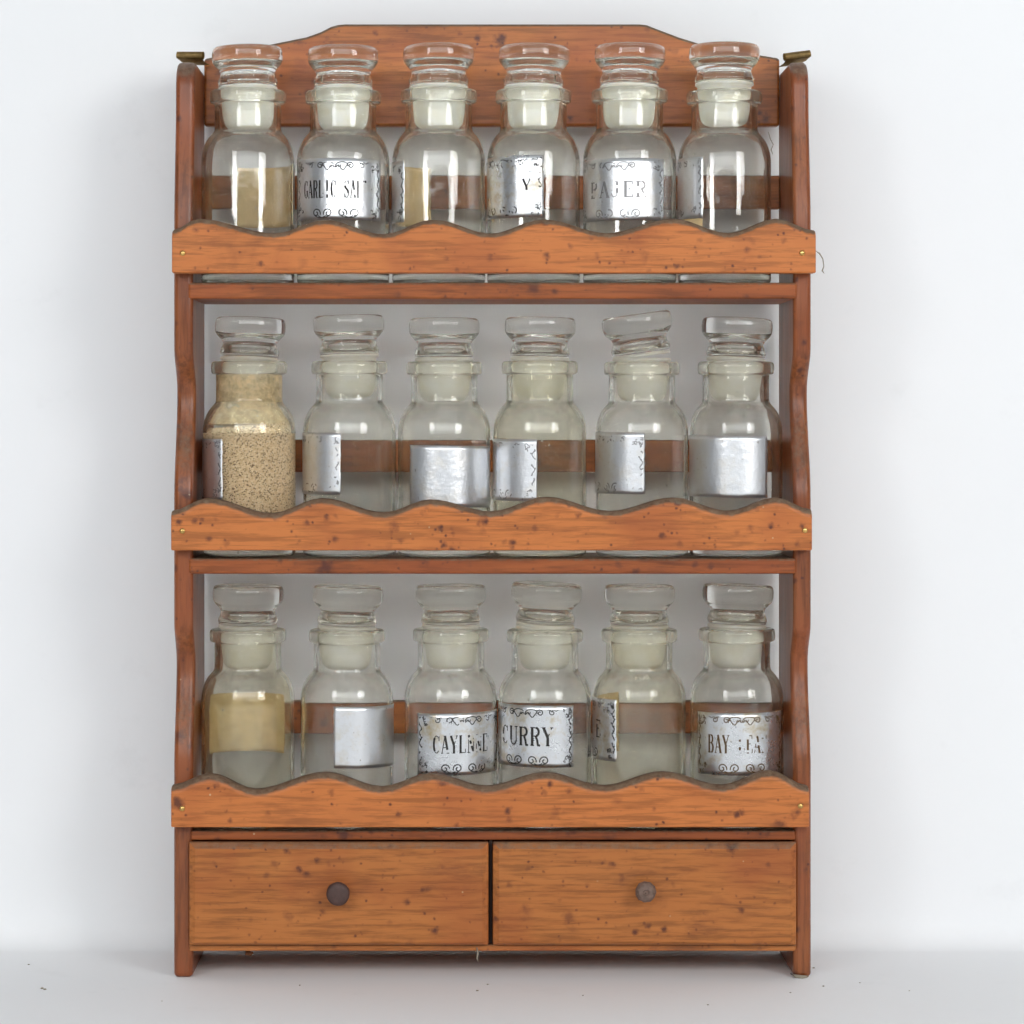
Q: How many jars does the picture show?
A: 18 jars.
